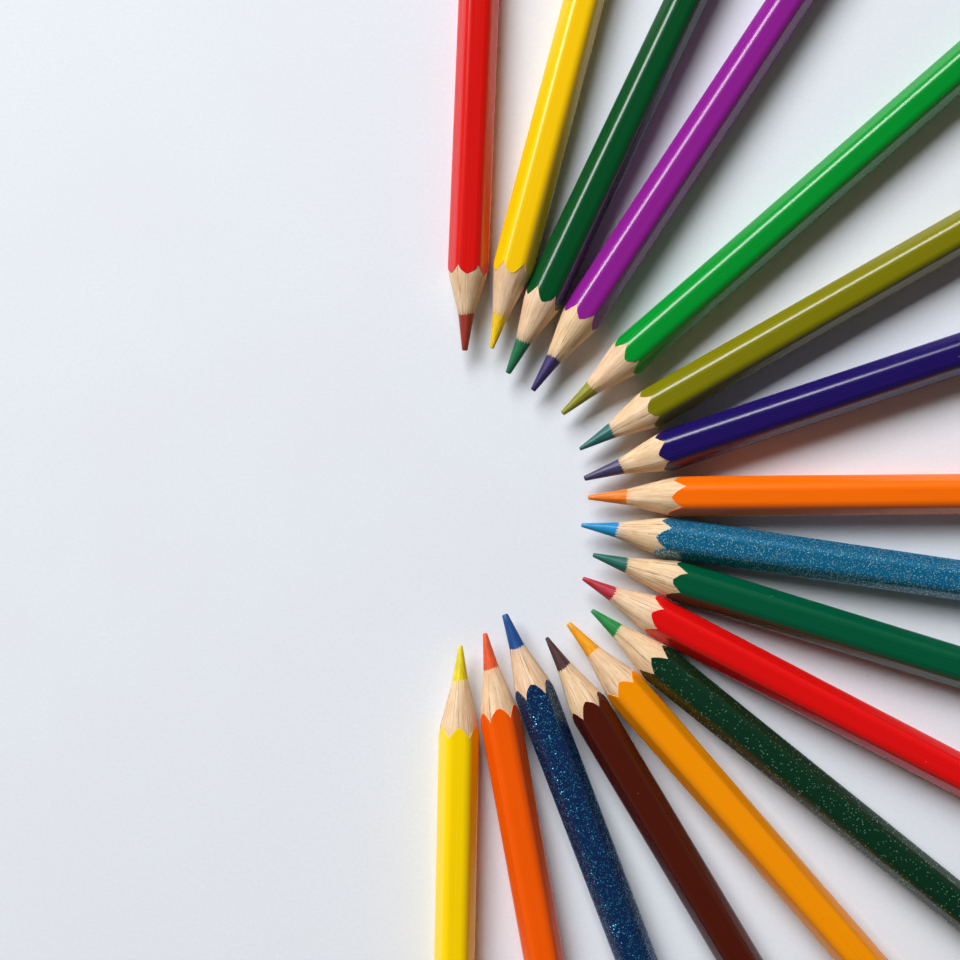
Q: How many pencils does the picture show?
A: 17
